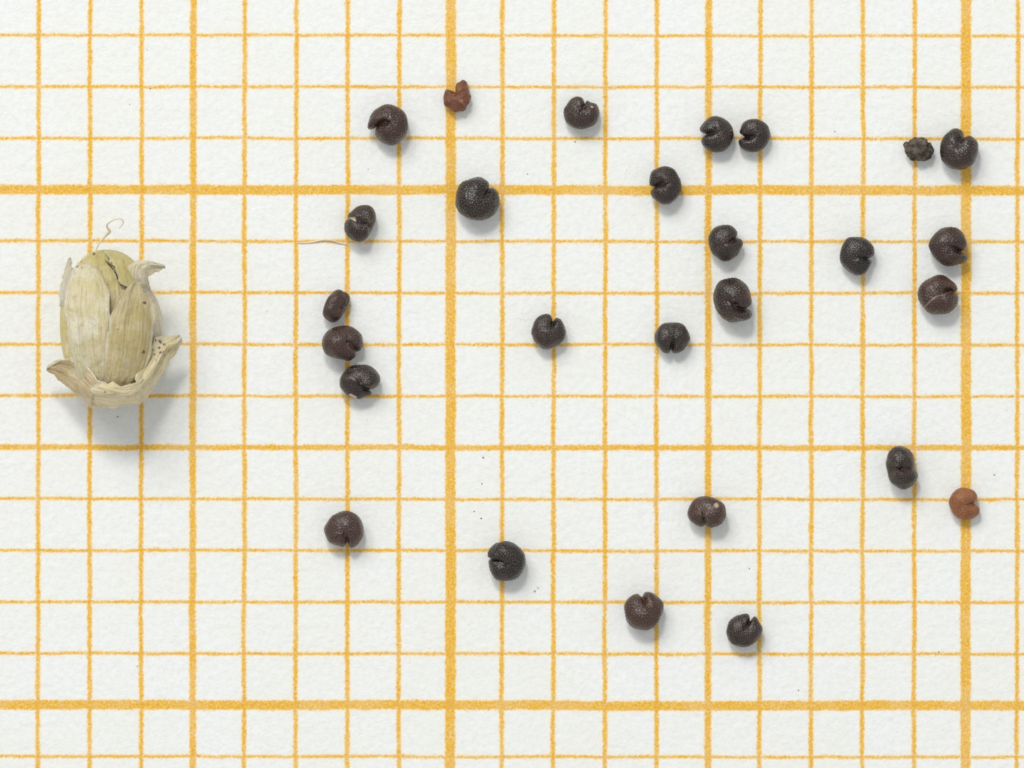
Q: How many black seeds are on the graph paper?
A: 24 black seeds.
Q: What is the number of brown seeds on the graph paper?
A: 2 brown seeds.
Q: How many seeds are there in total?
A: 26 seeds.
